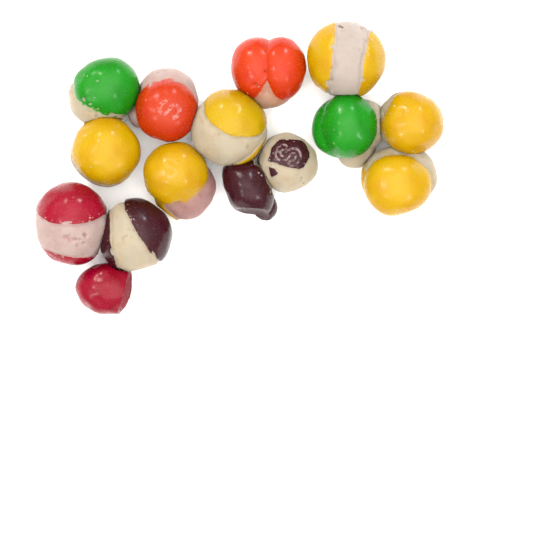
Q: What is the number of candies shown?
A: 15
